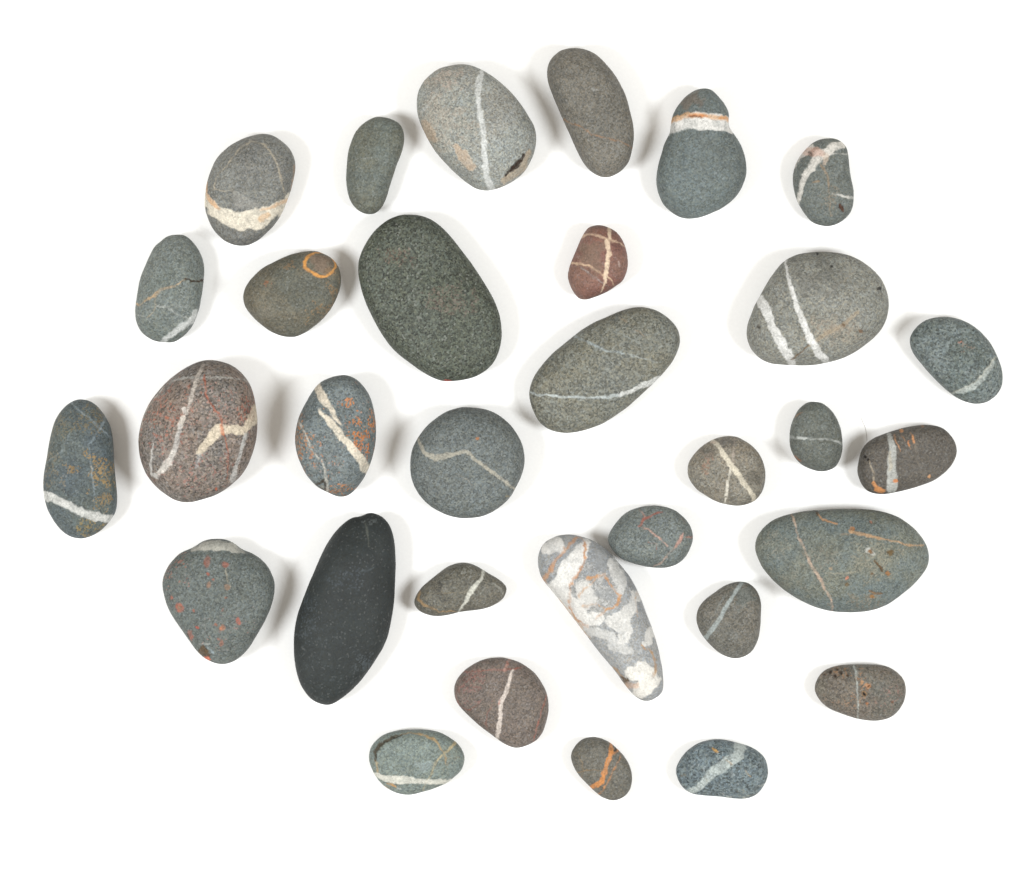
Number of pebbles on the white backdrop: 32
